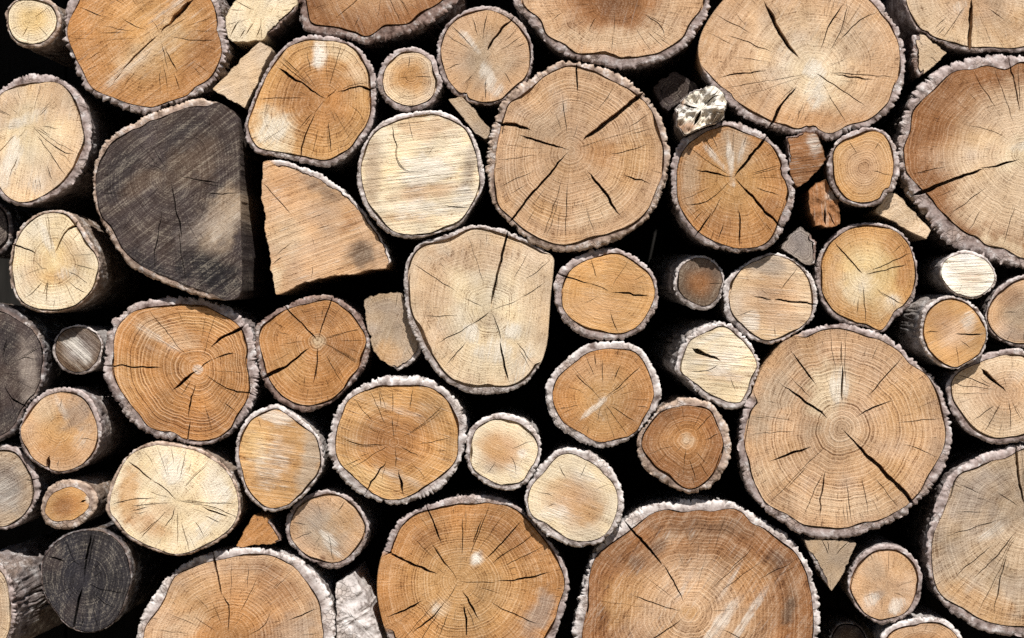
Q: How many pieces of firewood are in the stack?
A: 68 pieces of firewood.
